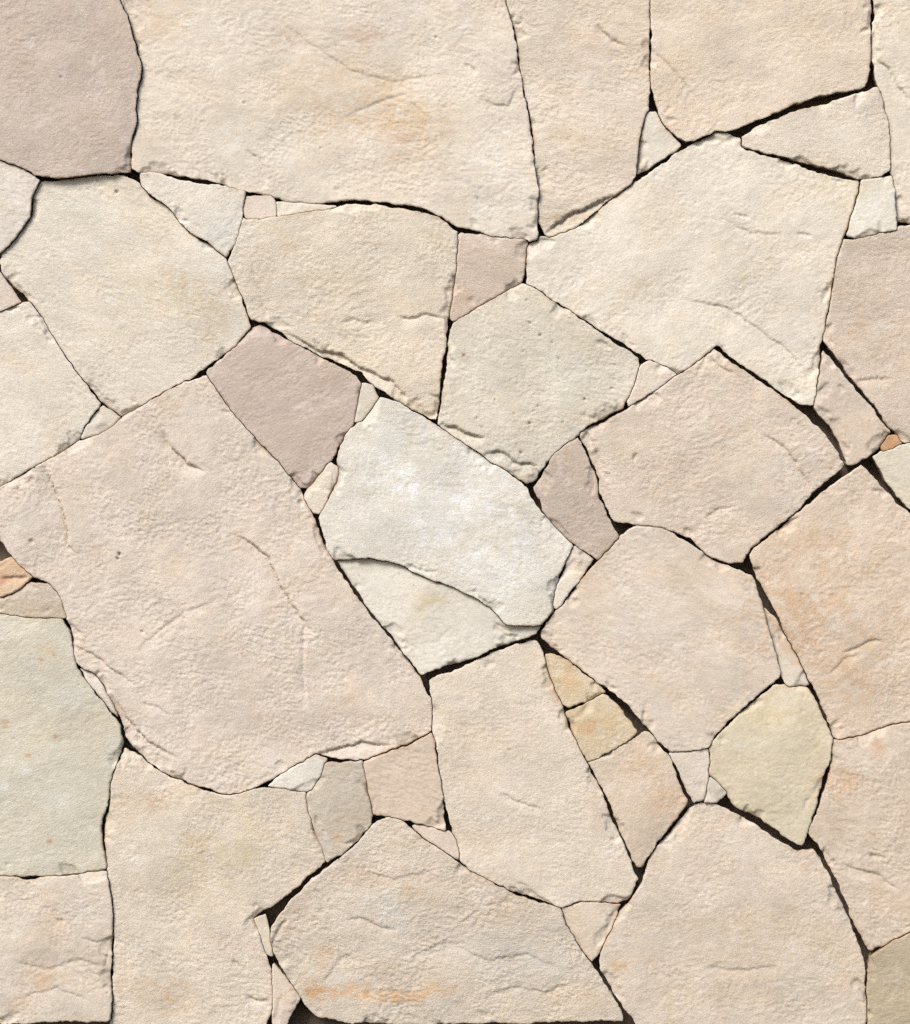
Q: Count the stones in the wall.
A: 61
